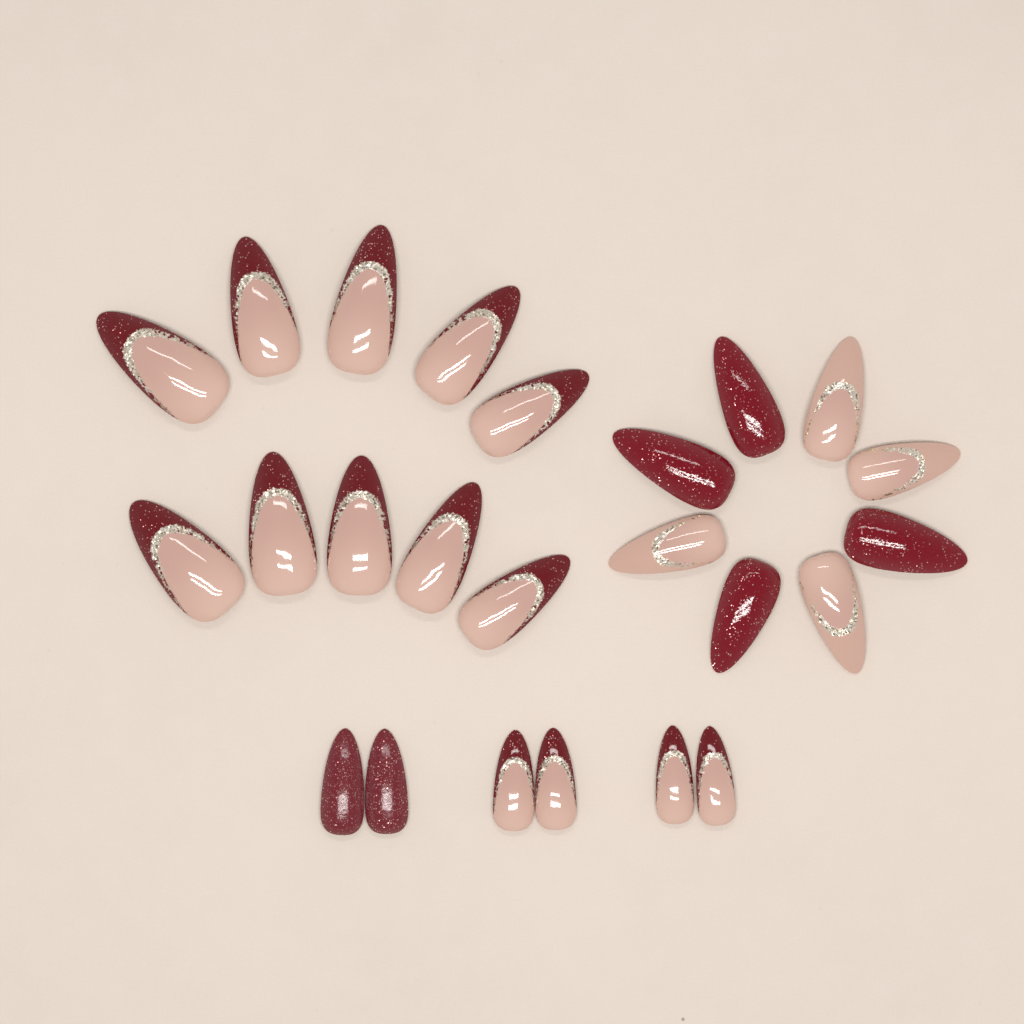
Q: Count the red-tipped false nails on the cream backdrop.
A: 14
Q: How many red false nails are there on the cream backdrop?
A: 6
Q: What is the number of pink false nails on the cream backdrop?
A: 4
